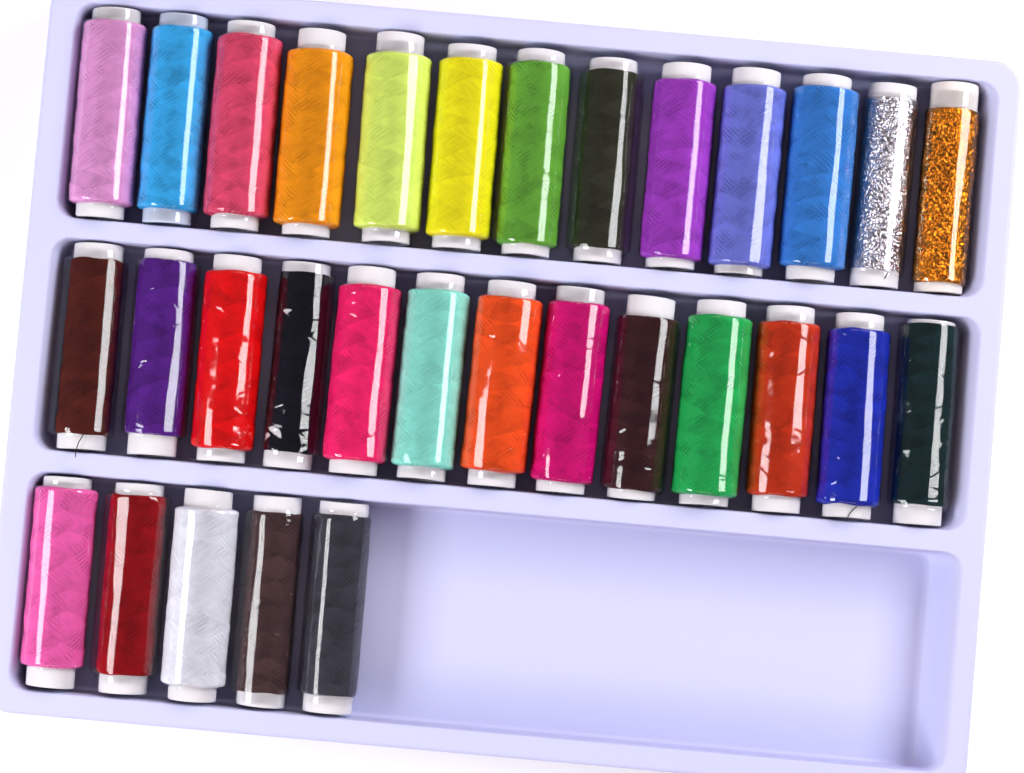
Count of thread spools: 31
